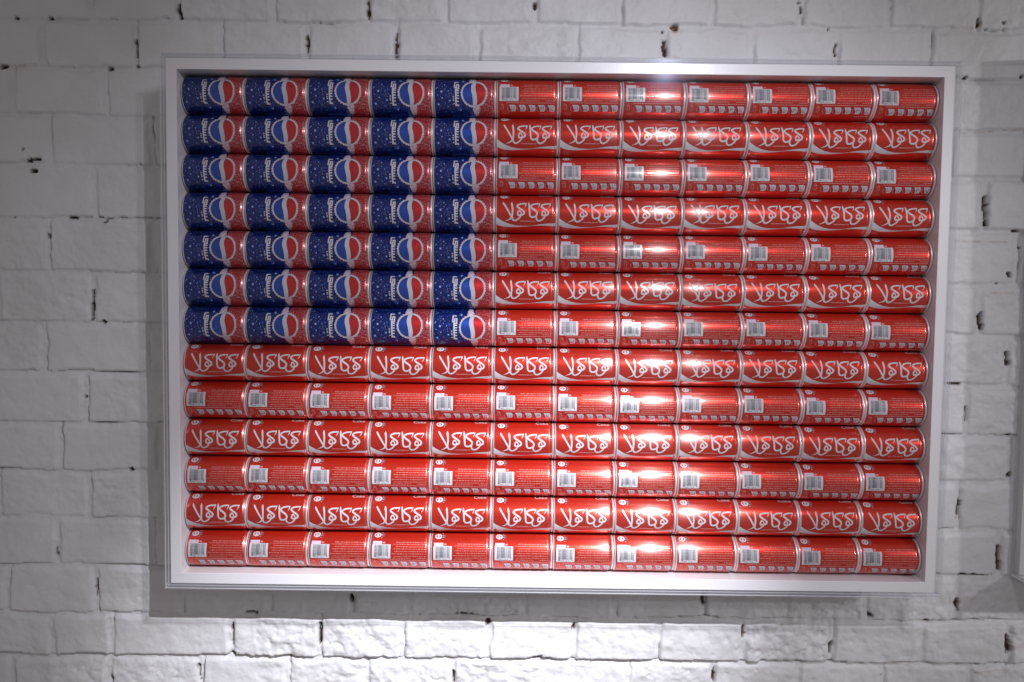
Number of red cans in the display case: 121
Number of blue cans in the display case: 35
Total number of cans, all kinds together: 156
